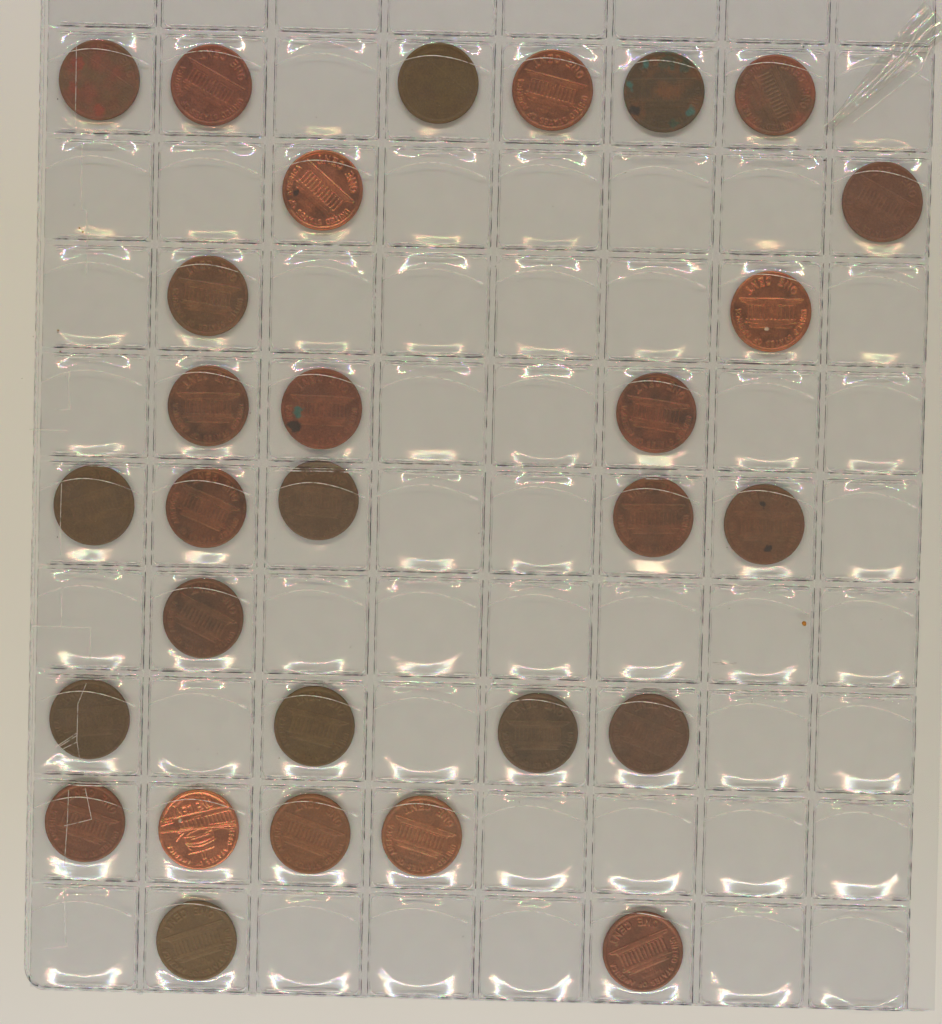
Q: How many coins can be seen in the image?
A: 29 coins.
